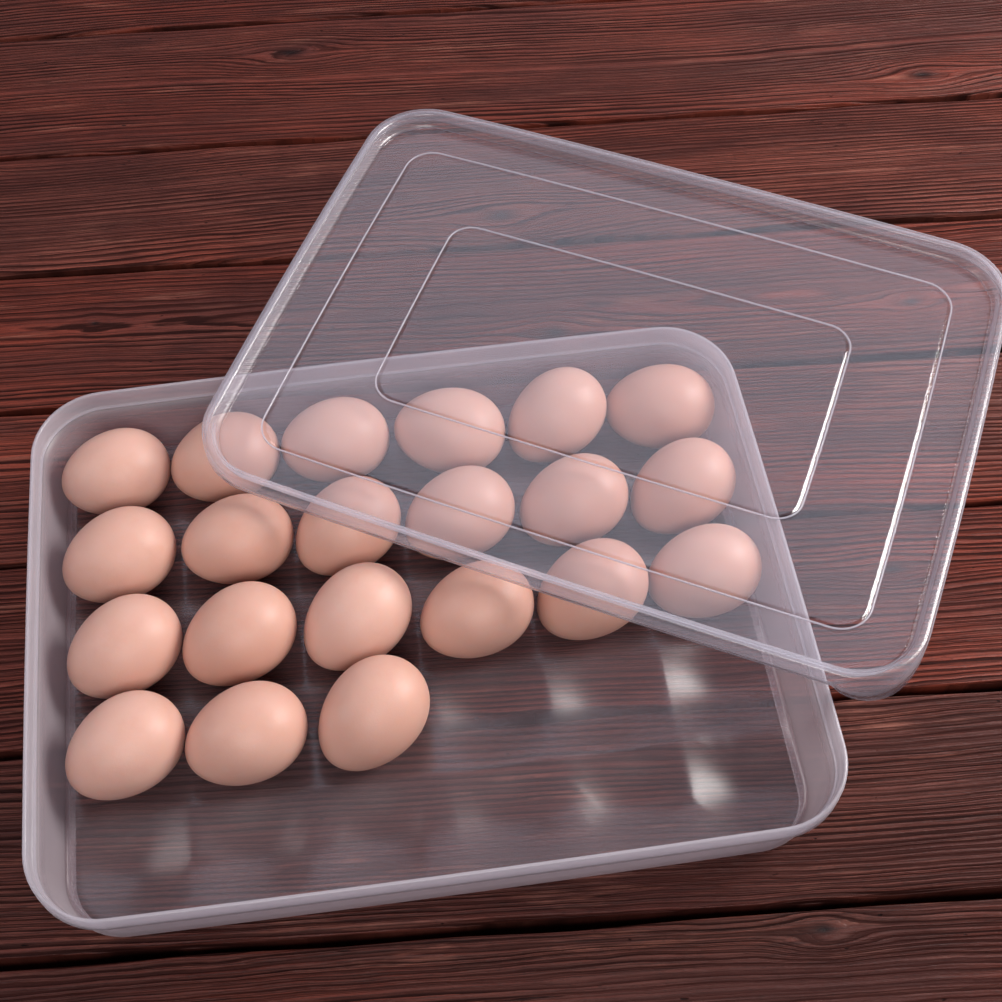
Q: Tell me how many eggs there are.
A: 21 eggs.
